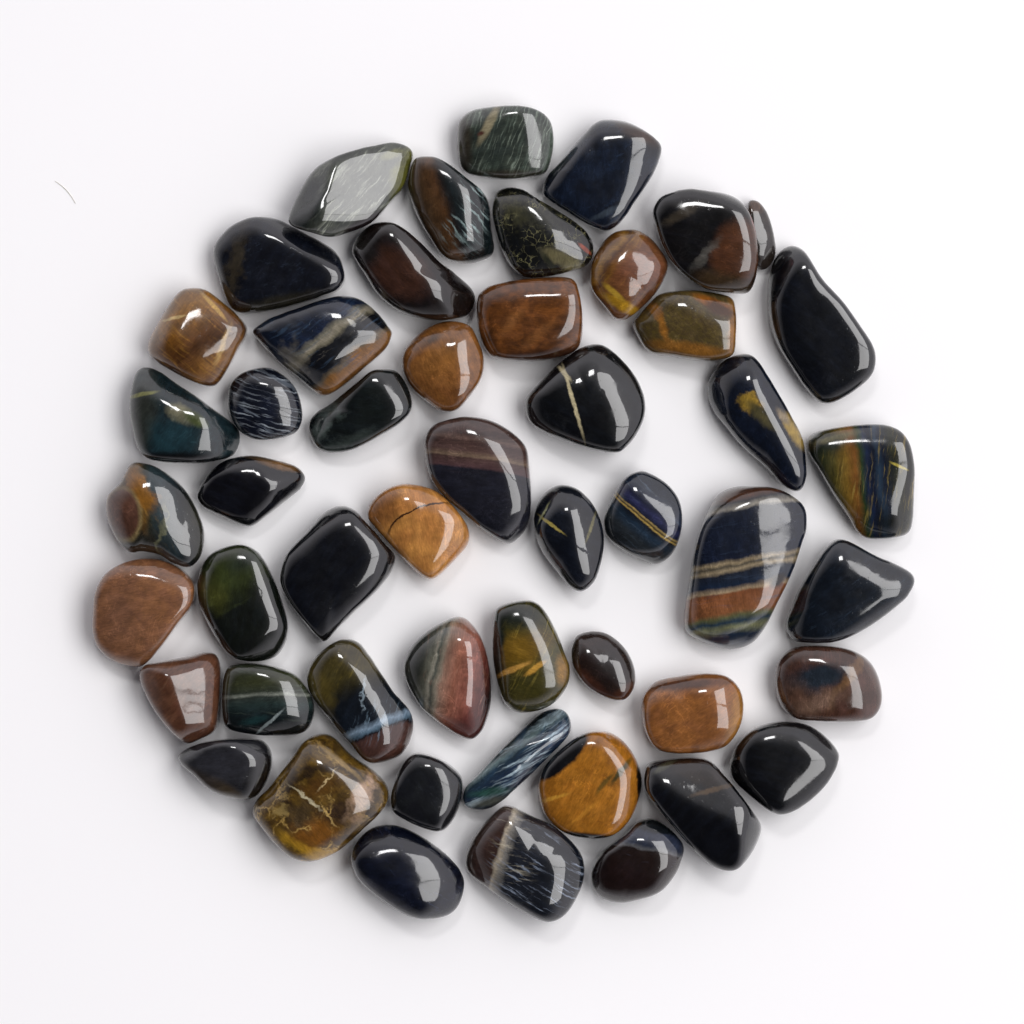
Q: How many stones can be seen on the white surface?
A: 51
